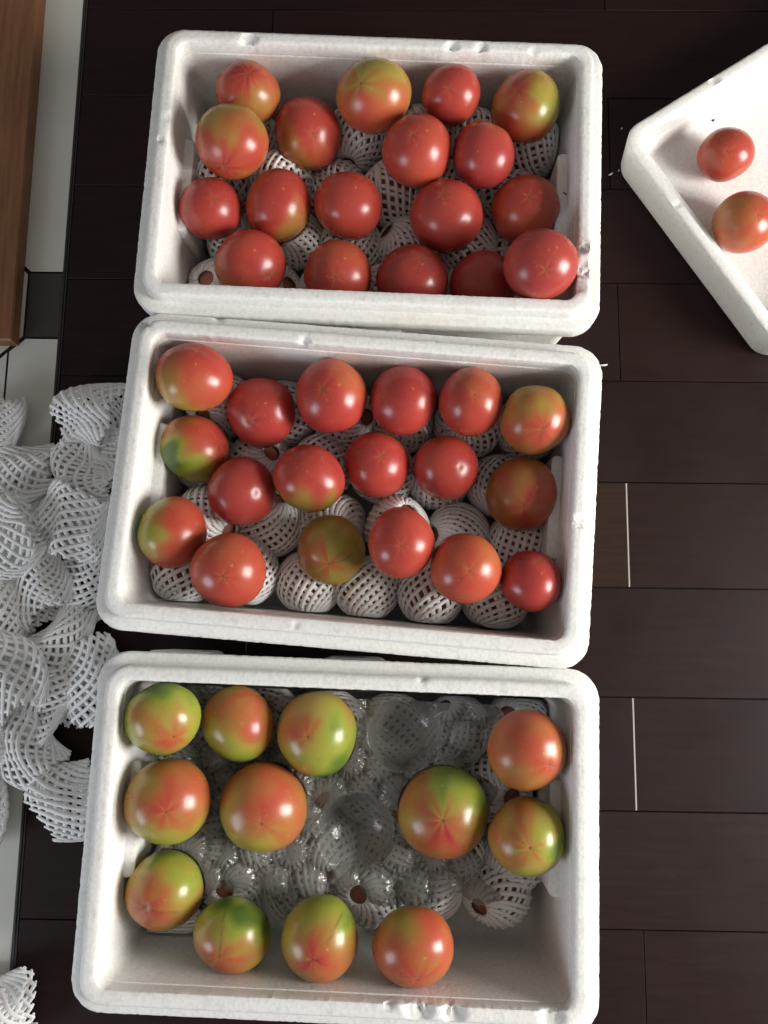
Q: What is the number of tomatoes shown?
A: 50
